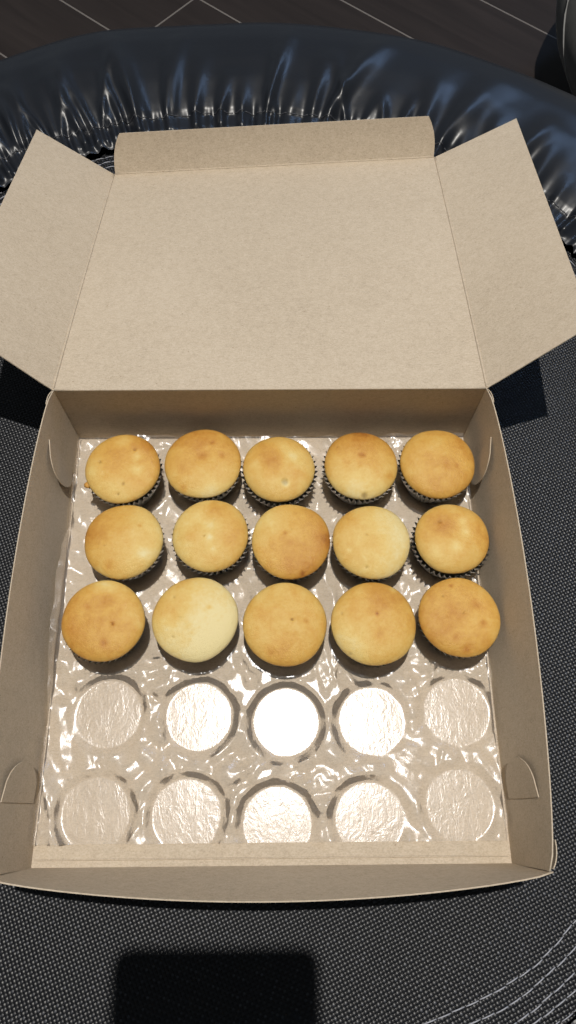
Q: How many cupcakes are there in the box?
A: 15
